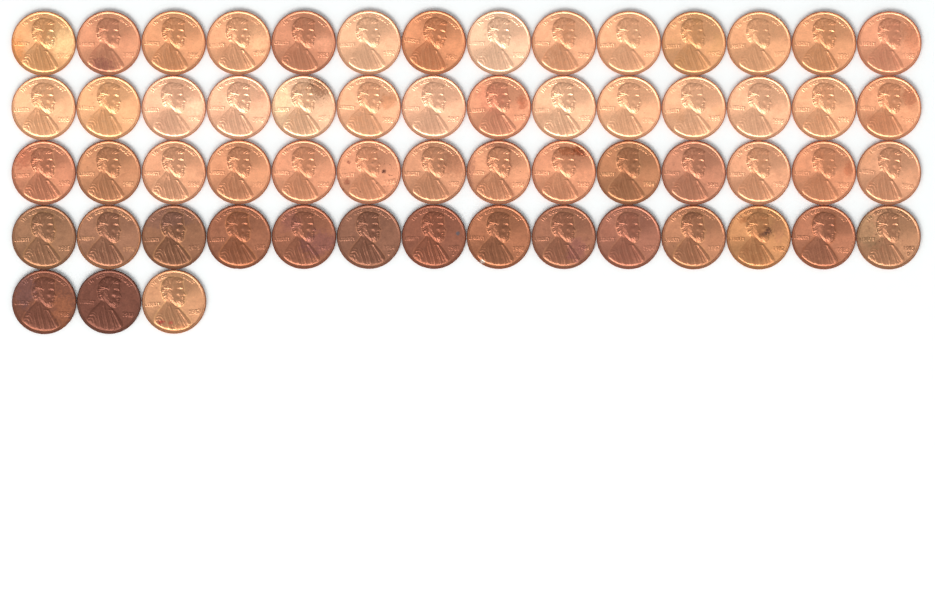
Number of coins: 59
